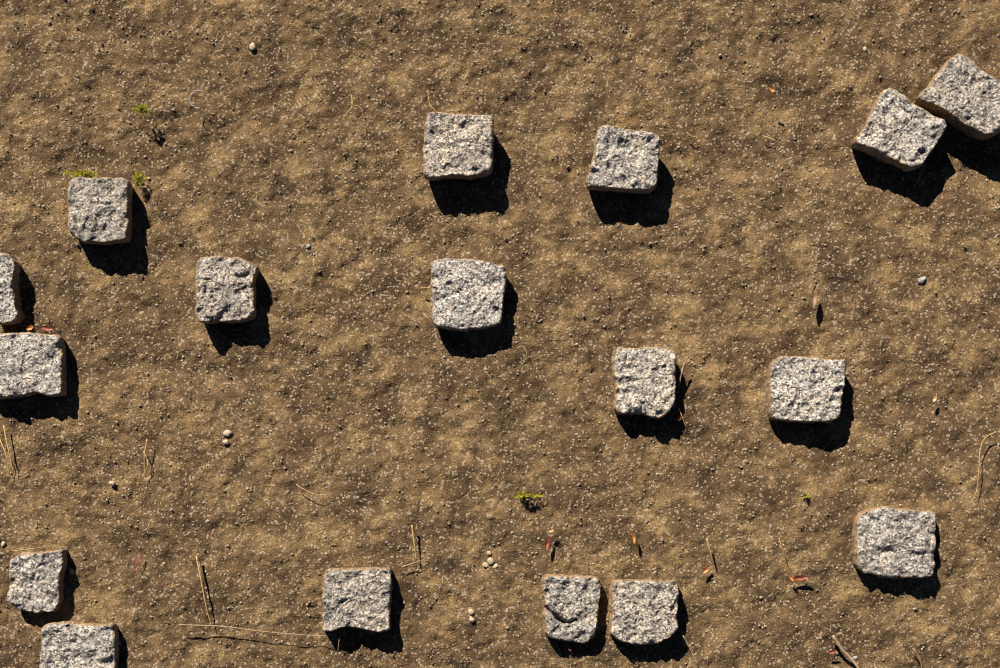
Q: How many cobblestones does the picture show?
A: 17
